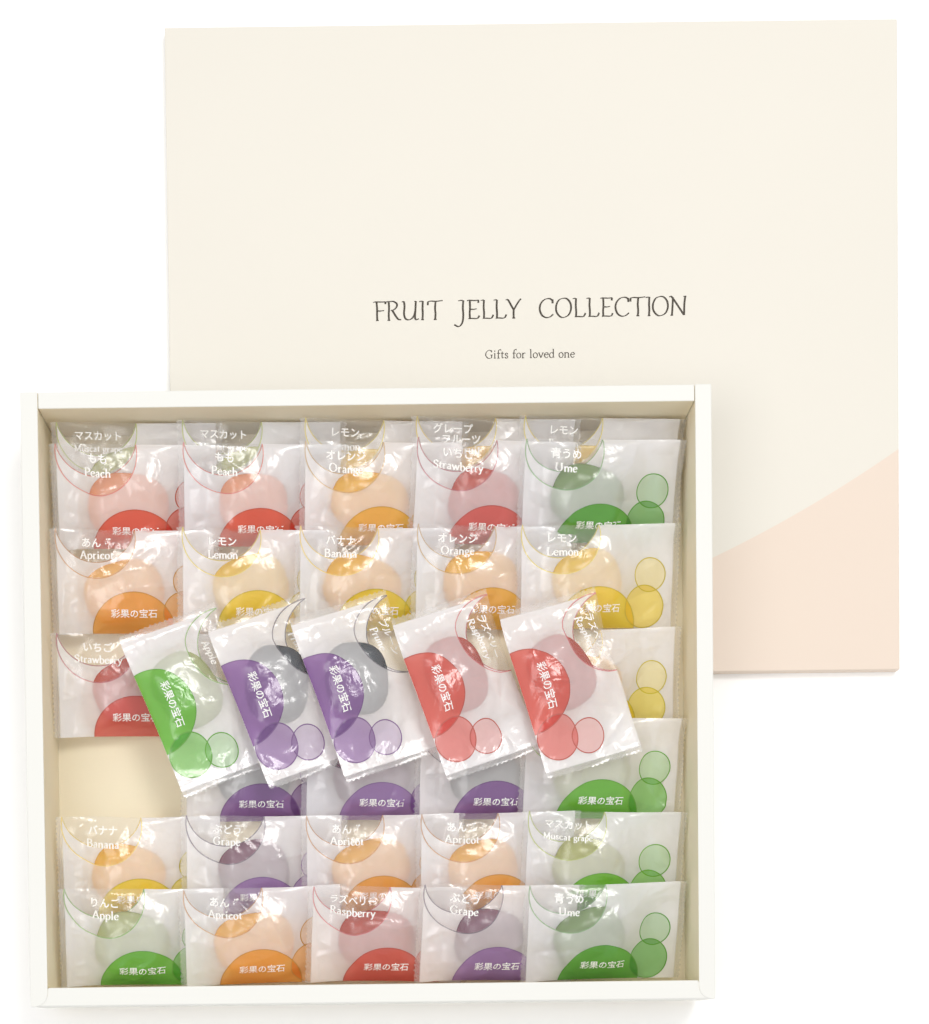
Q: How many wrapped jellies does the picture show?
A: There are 36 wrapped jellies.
